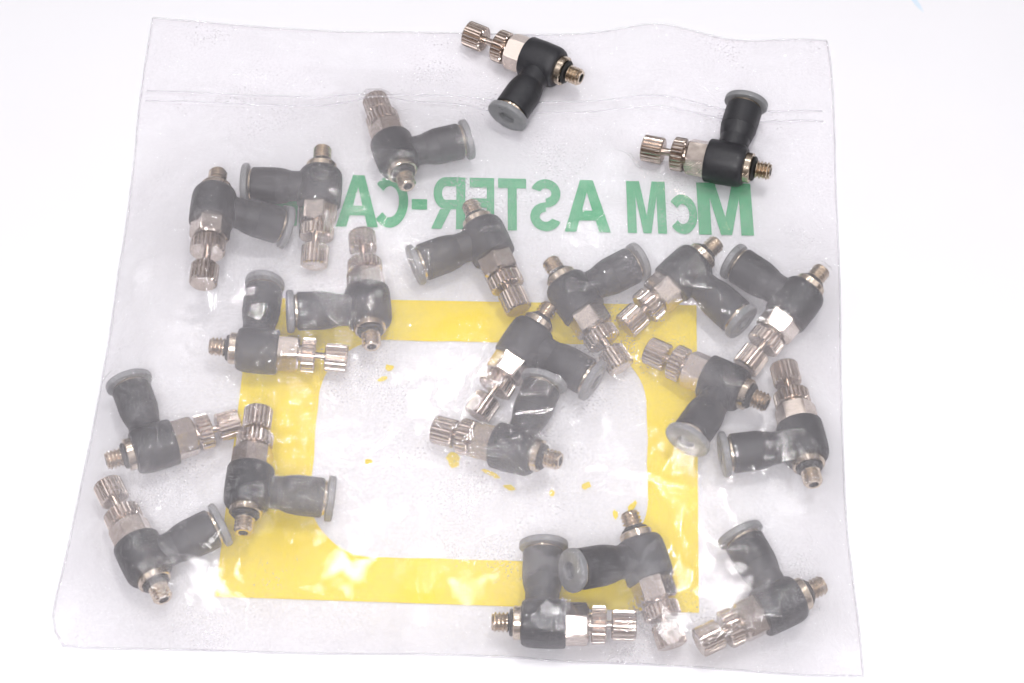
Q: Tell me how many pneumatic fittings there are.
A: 21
